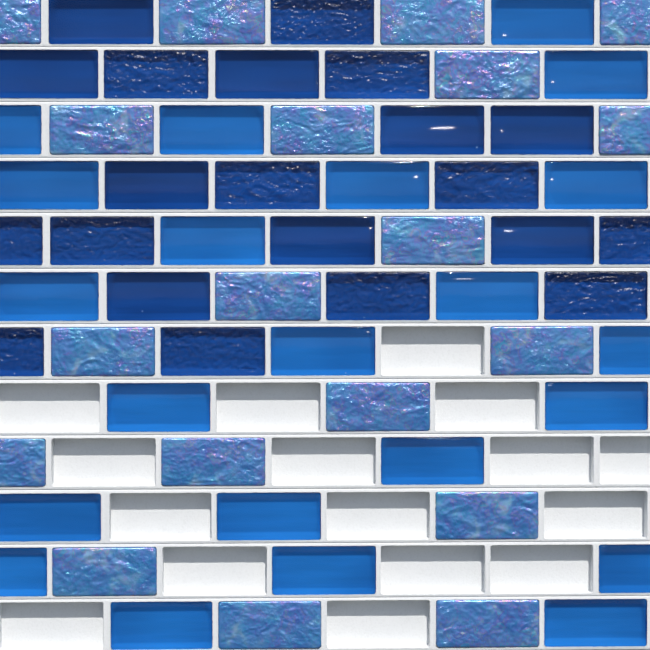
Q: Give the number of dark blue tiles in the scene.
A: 21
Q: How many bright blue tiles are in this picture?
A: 22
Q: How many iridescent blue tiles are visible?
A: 19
